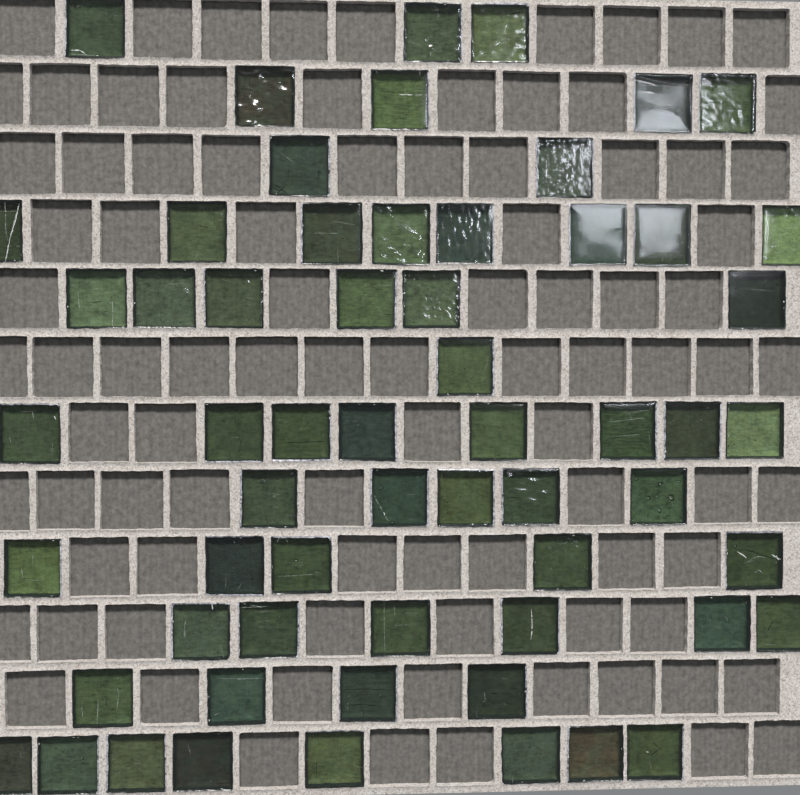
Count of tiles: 60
